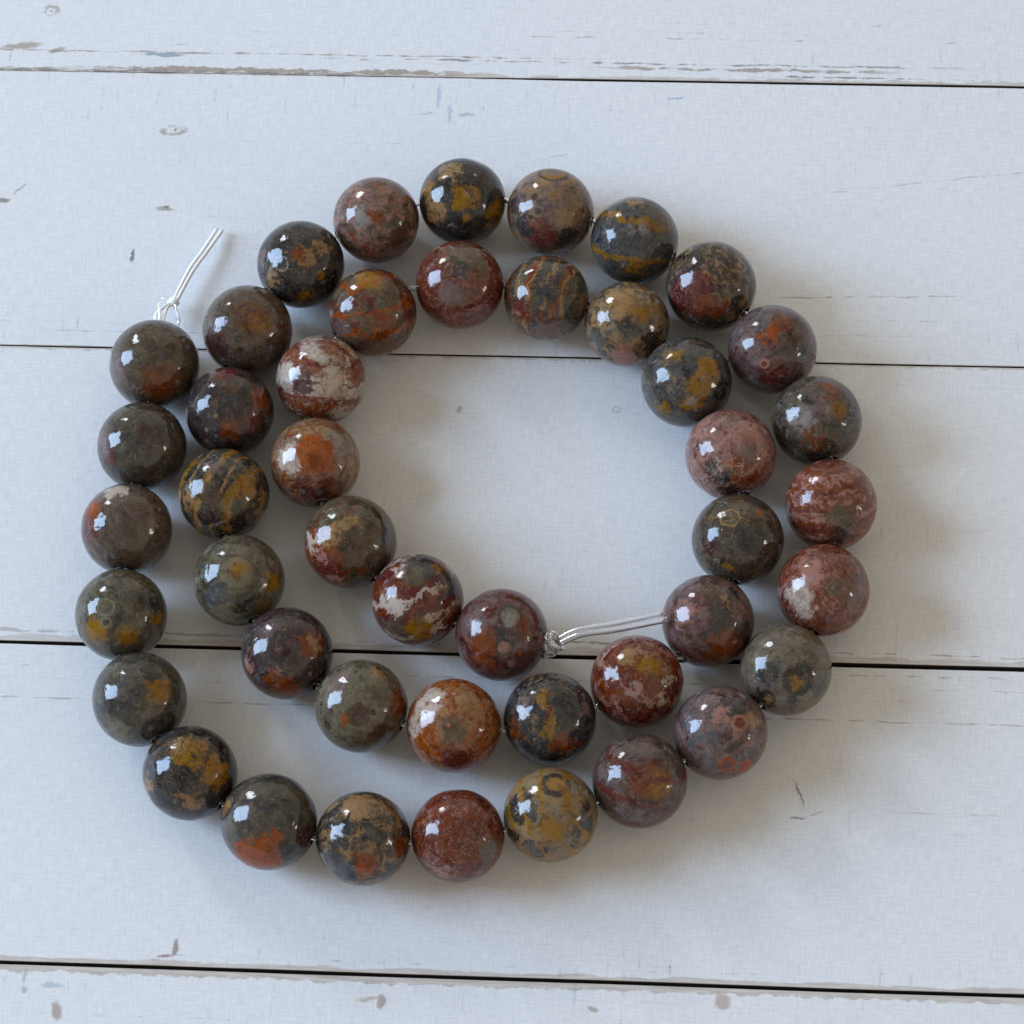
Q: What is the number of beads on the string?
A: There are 45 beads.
